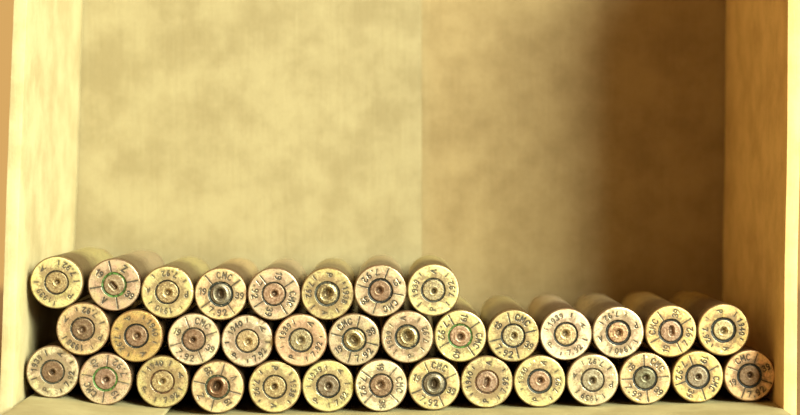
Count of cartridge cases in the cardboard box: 35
